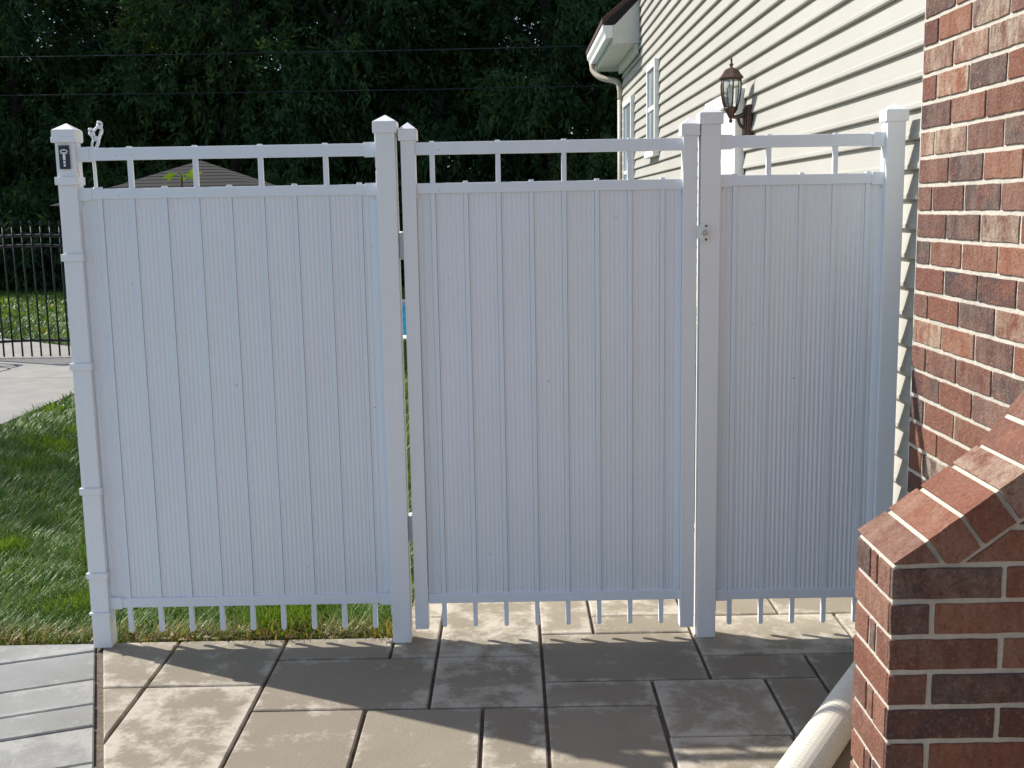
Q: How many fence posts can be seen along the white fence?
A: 6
